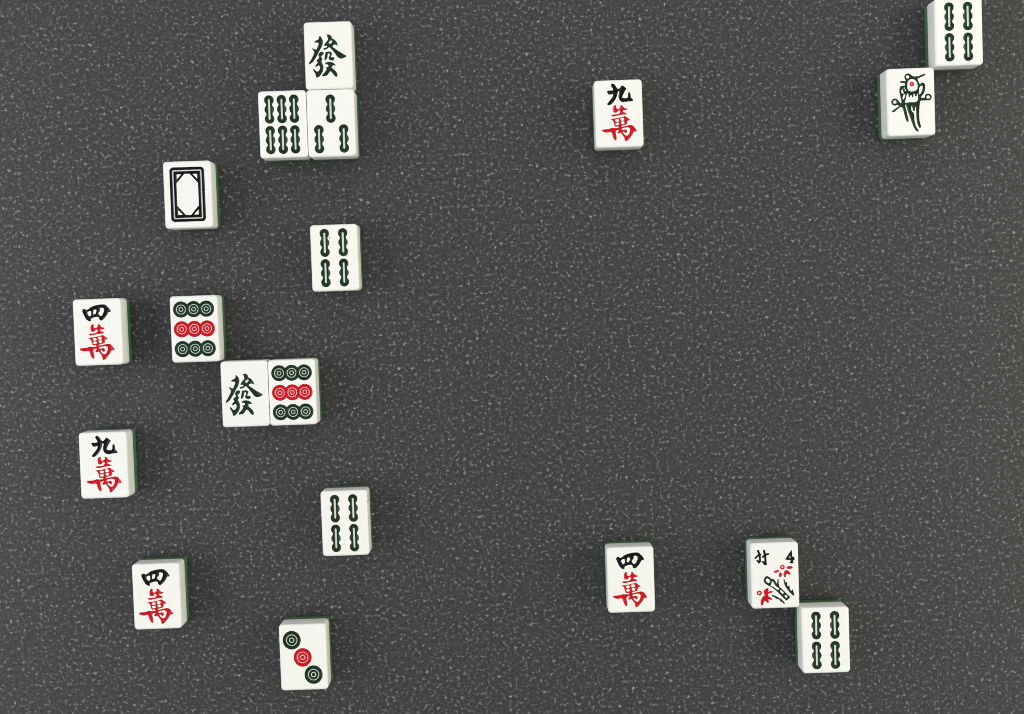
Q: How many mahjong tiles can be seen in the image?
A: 19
